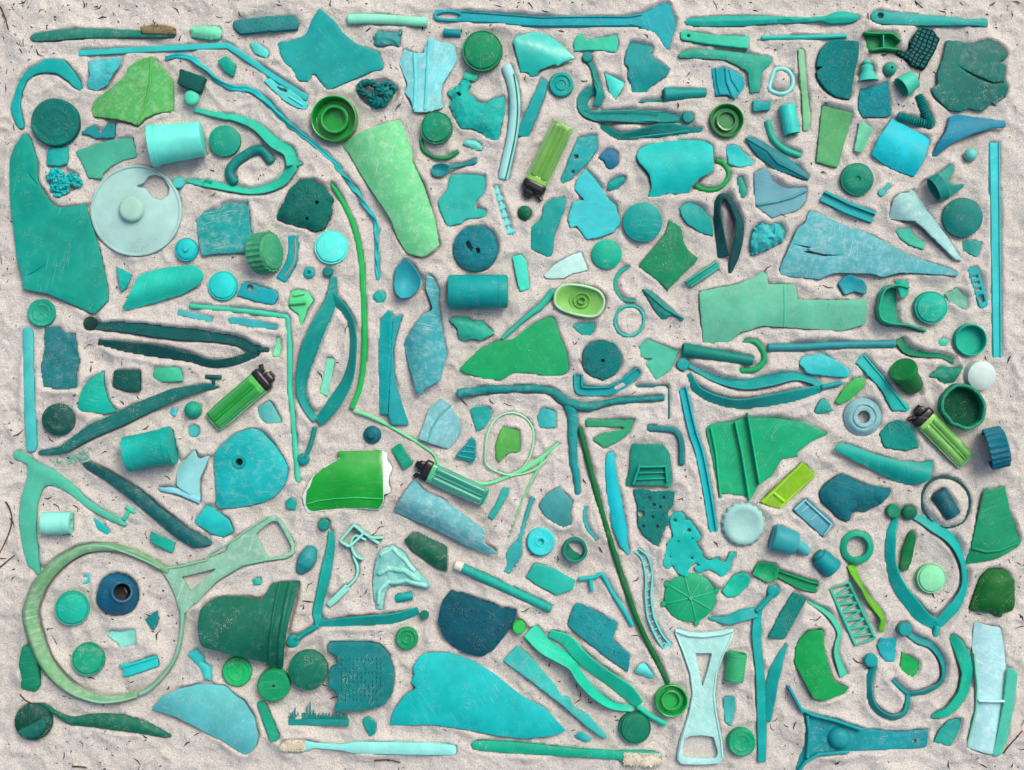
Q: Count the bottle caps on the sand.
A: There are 34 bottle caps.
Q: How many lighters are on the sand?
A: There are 4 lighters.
